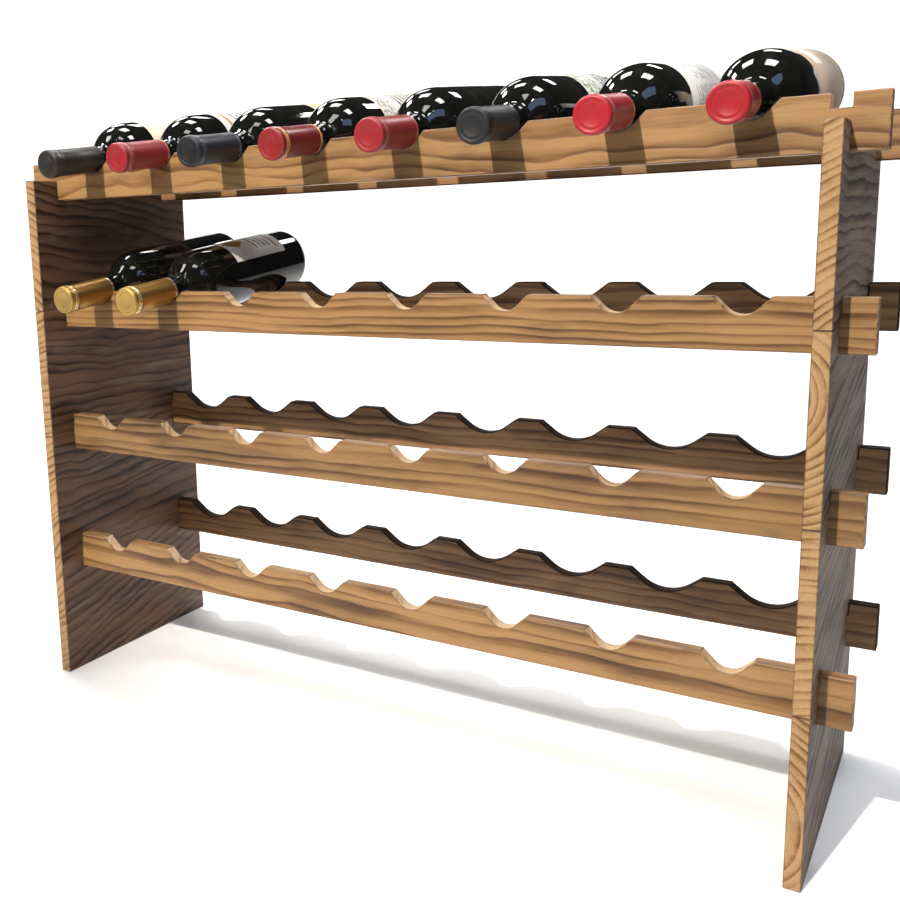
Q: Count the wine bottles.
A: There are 10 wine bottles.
